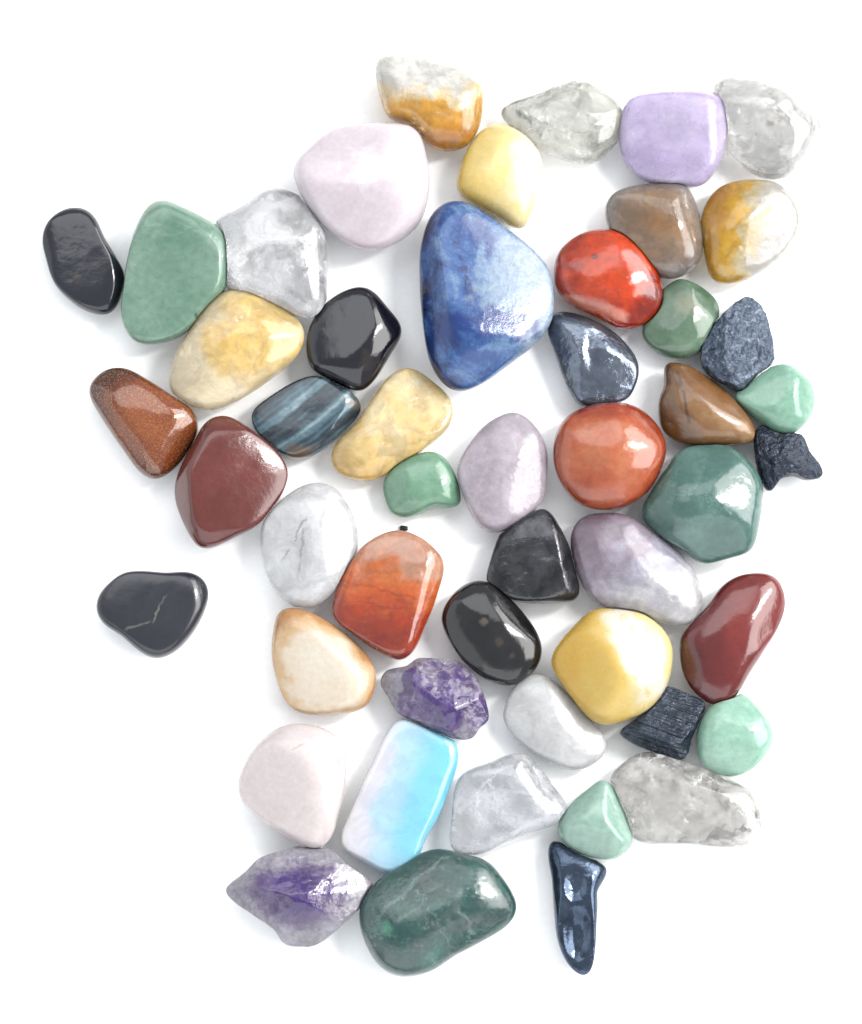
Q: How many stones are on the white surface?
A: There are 50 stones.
